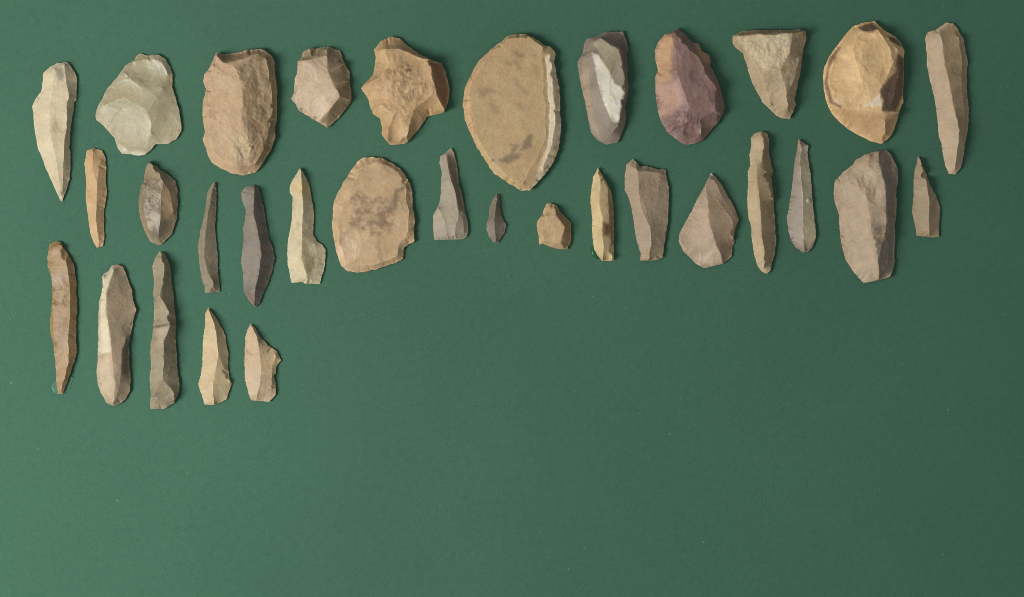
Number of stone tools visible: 32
